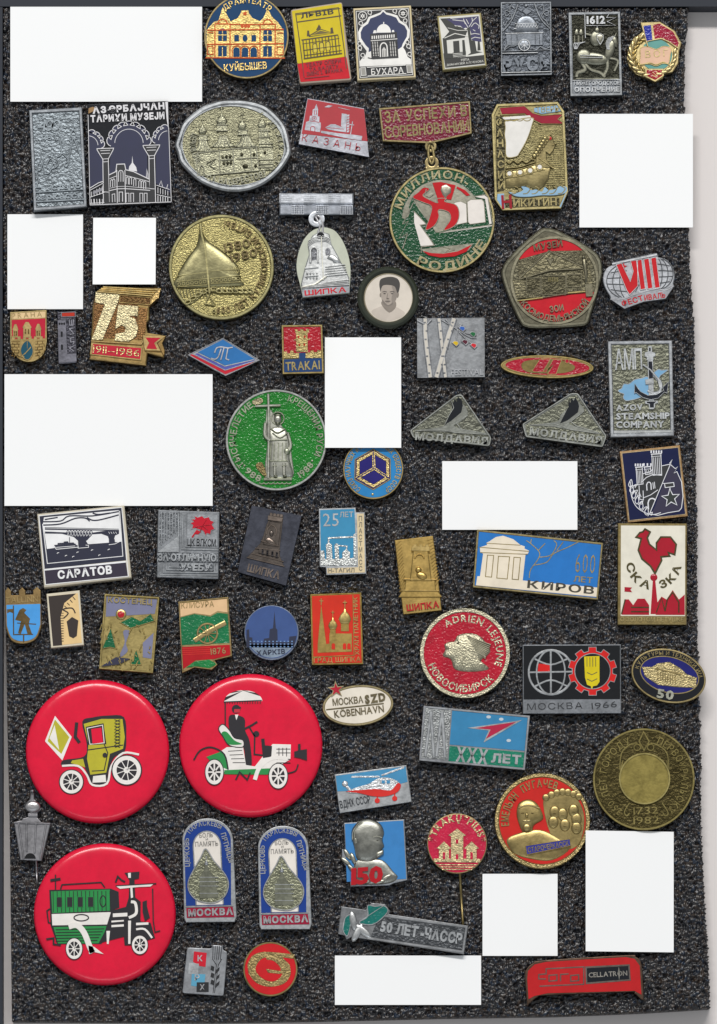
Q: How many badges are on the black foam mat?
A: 64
